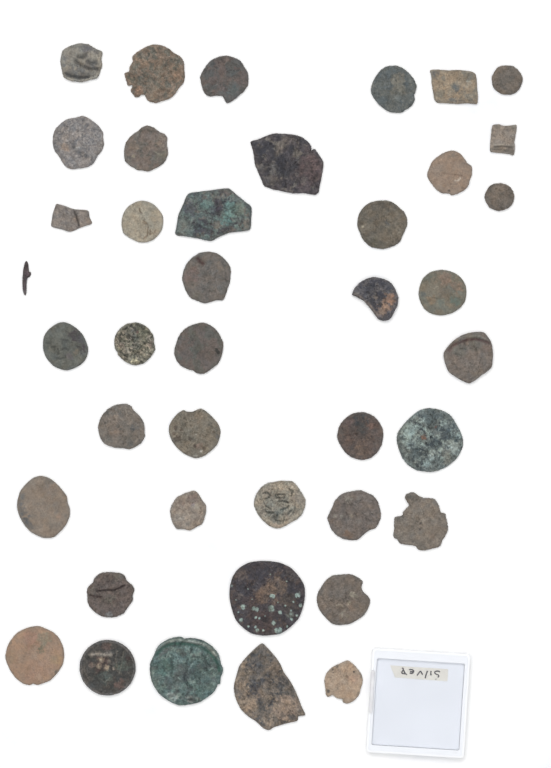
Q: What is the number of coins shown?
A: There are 41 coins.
